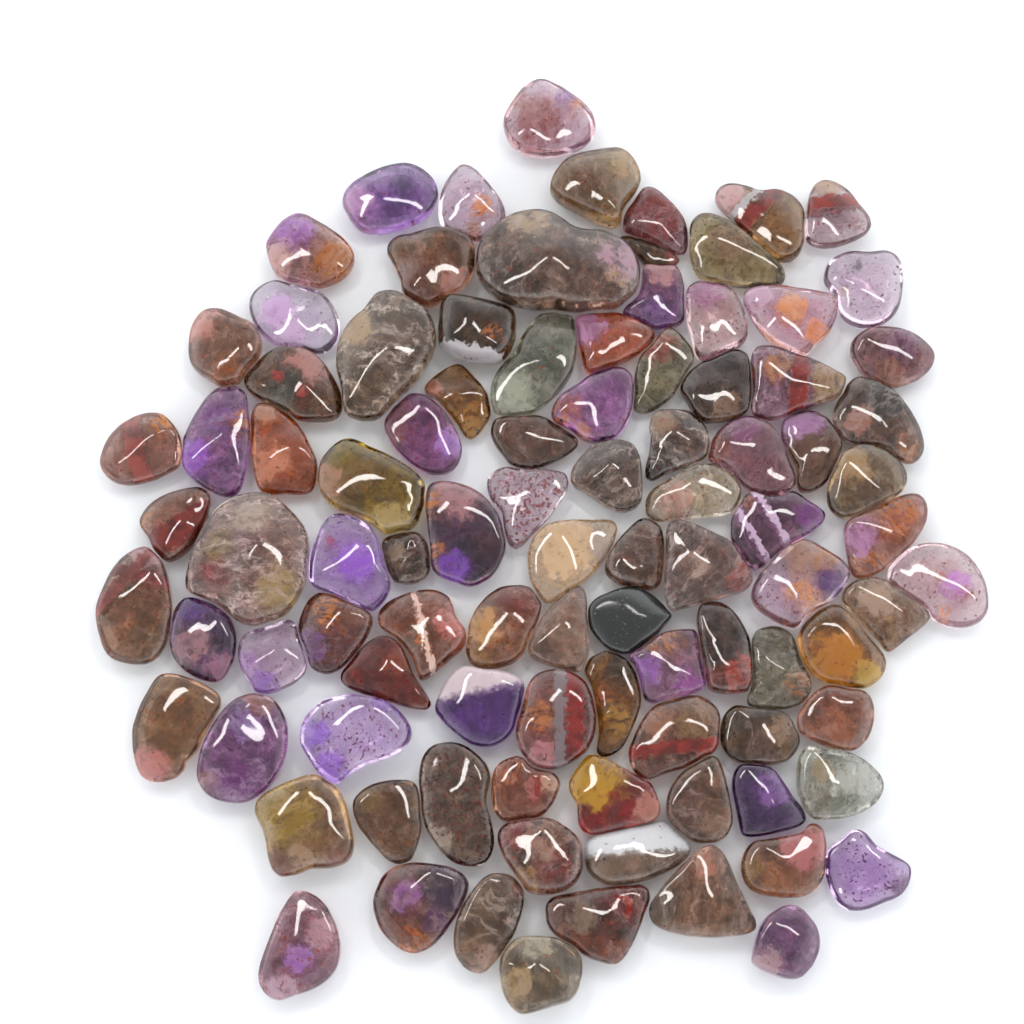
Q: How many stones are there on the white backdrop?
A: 97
